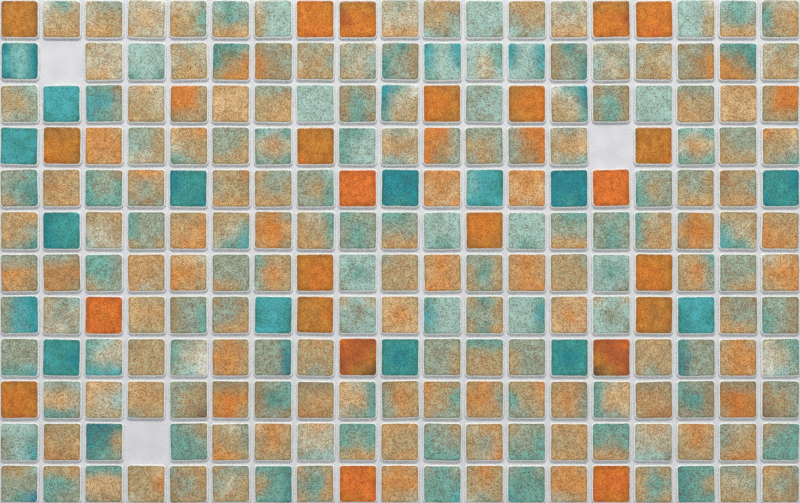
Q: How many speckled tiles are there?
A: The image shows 188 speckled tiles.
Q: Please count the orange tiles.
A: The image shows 23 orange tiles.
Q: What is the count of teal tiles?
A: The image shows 14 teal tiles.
